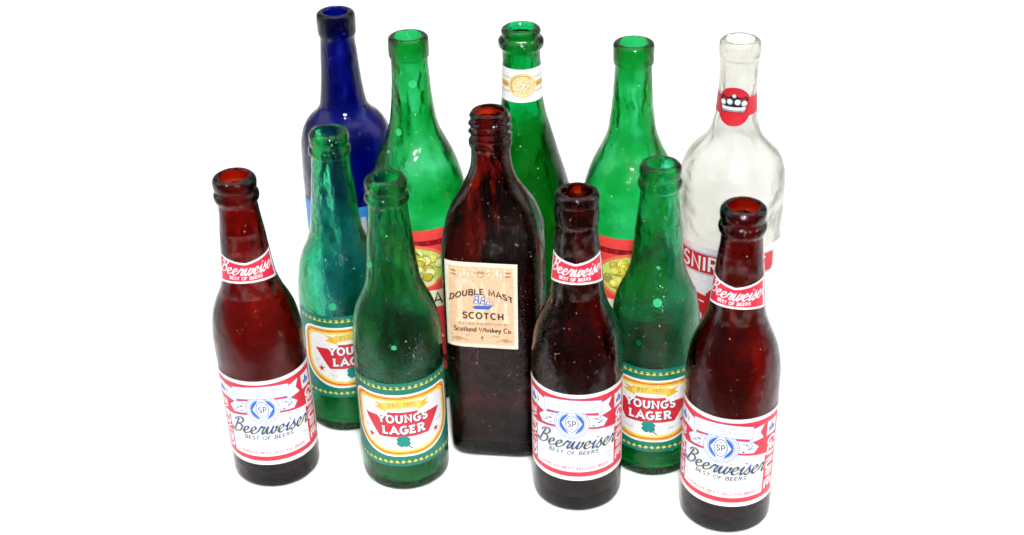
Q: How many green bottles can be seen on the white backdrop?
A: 6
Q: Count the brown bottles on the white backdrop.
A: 4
